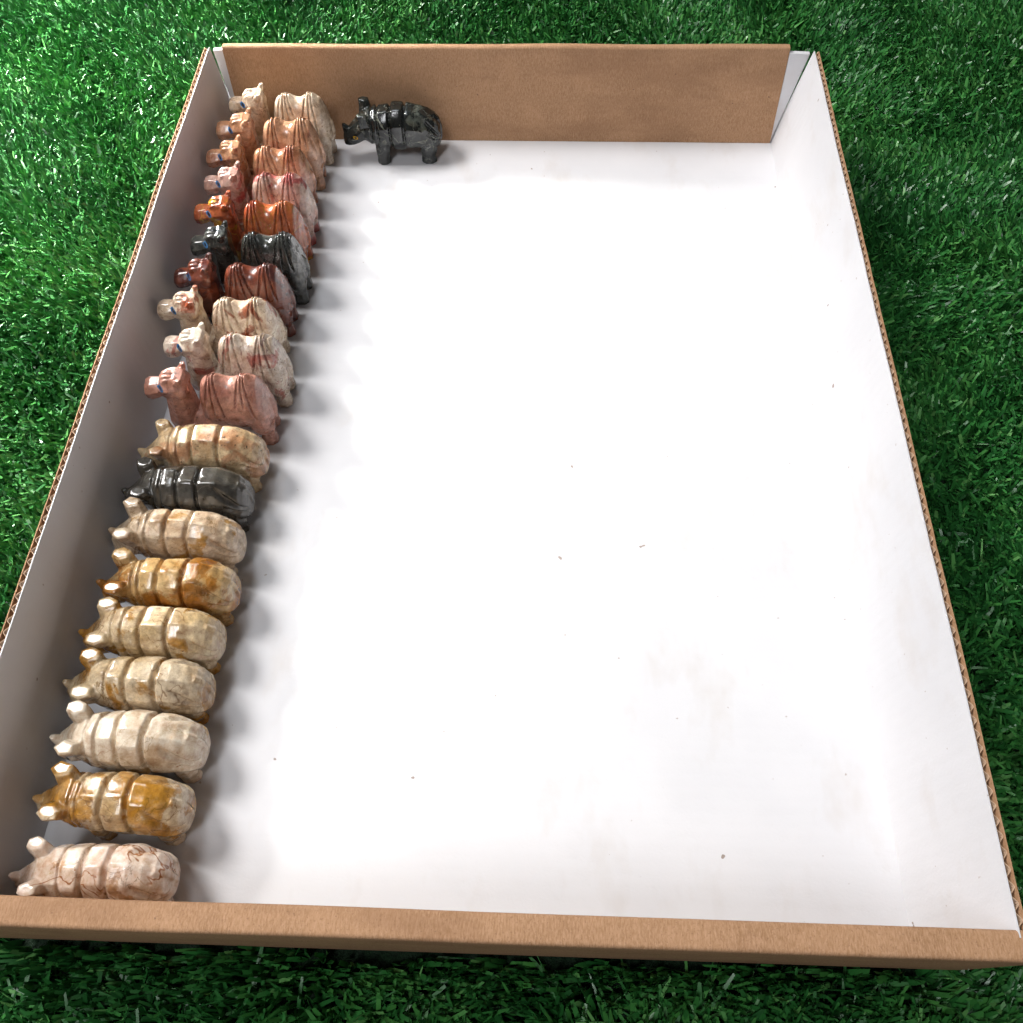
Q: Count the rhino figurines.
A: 10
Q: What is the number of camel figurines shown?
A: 10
